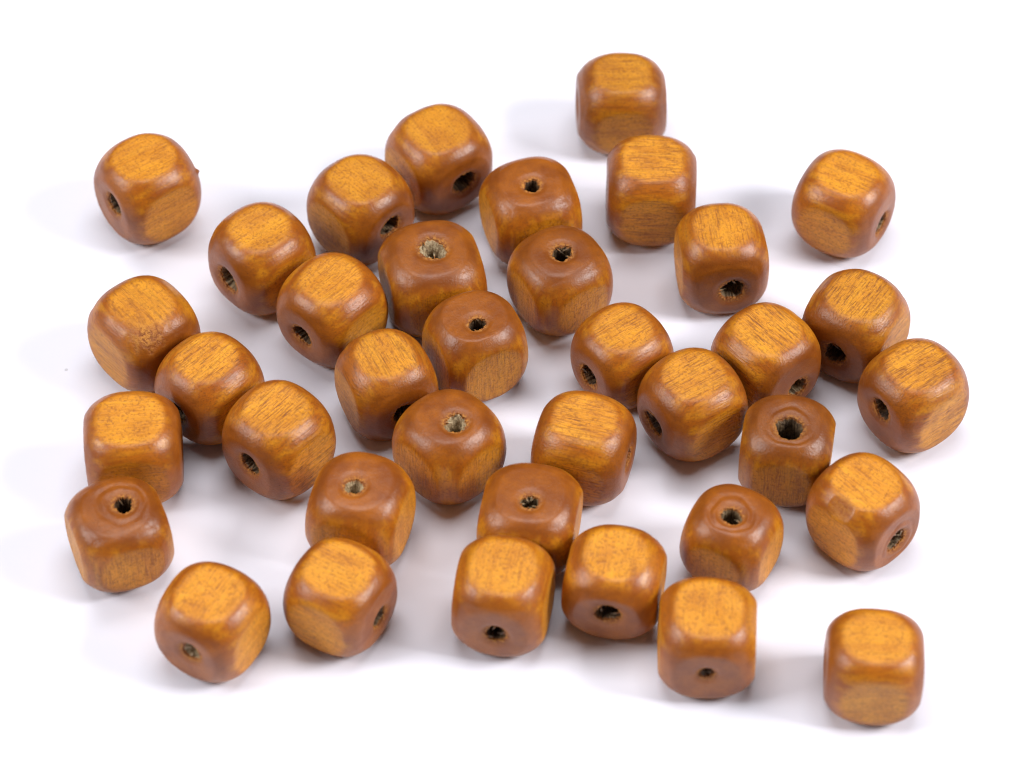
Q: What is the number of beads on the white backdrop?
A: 37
